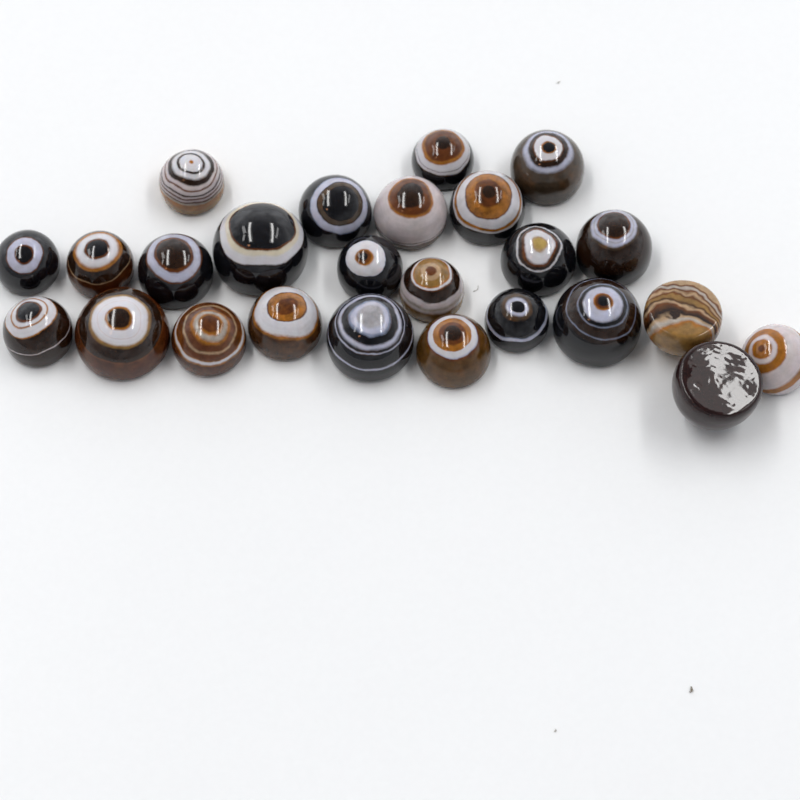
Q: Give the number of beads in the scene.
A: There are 25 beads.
